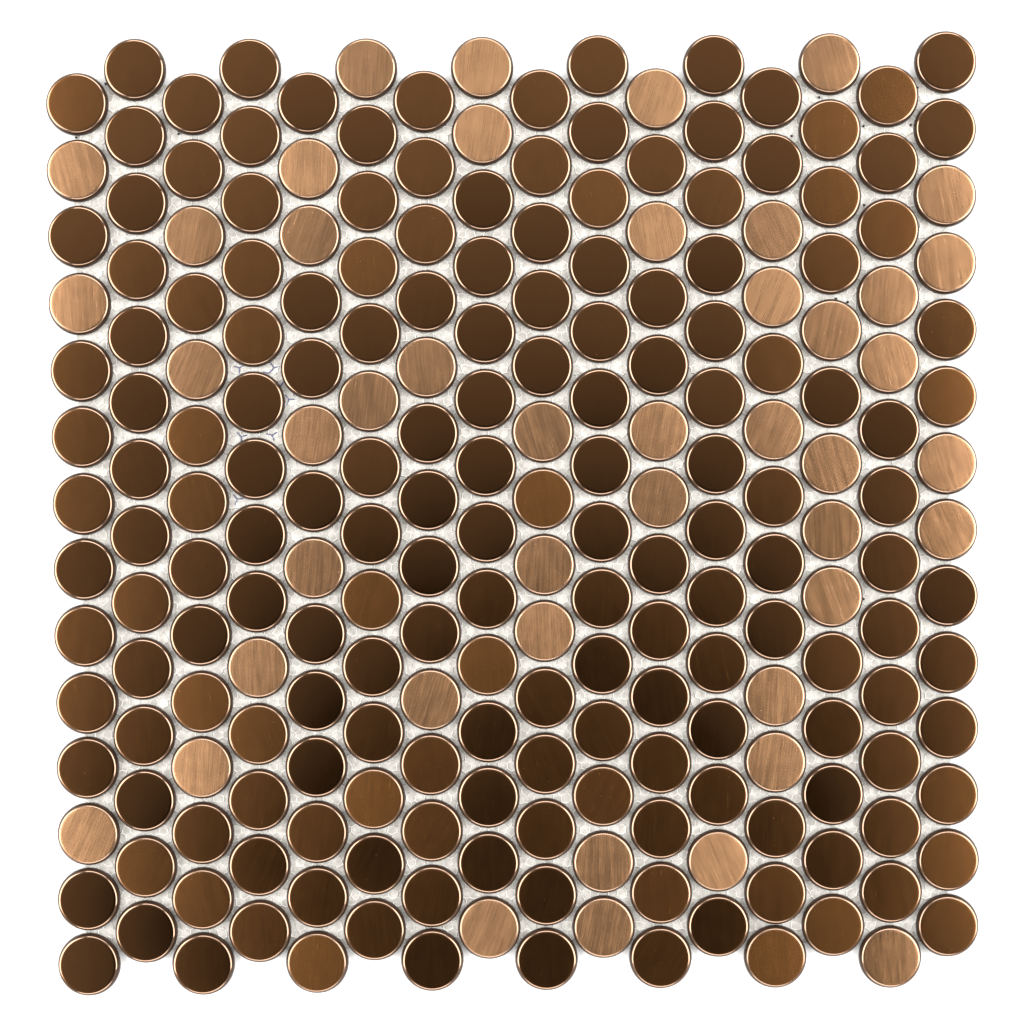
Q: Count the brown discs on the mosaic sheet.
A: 179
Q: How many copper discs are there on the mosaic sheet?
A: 45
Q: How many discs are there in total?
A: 224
